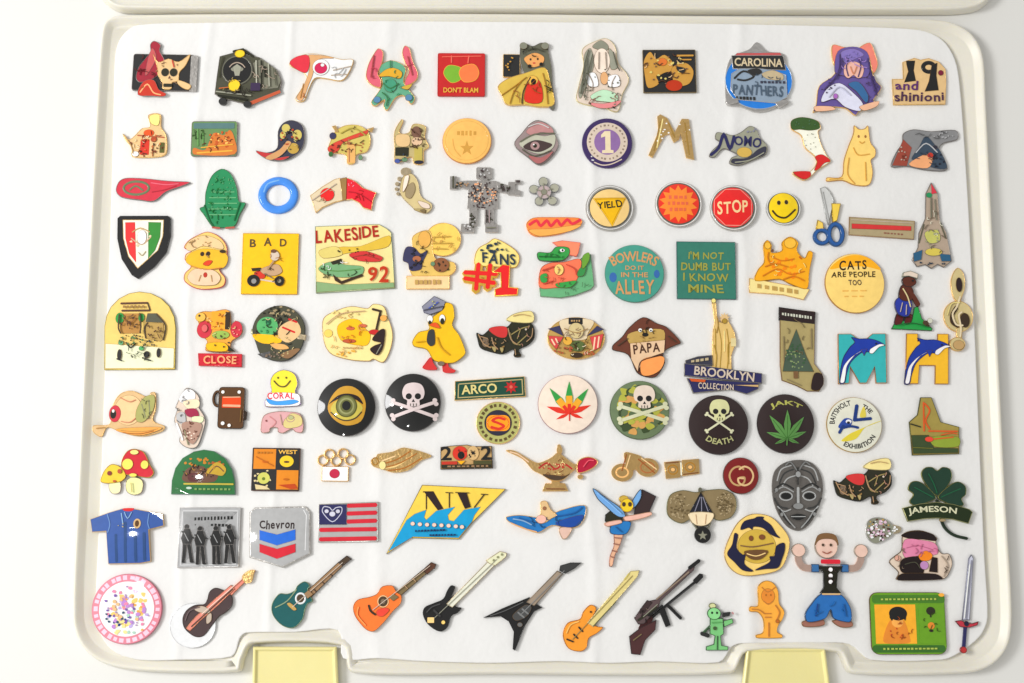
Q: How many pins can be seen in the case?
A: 116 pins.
